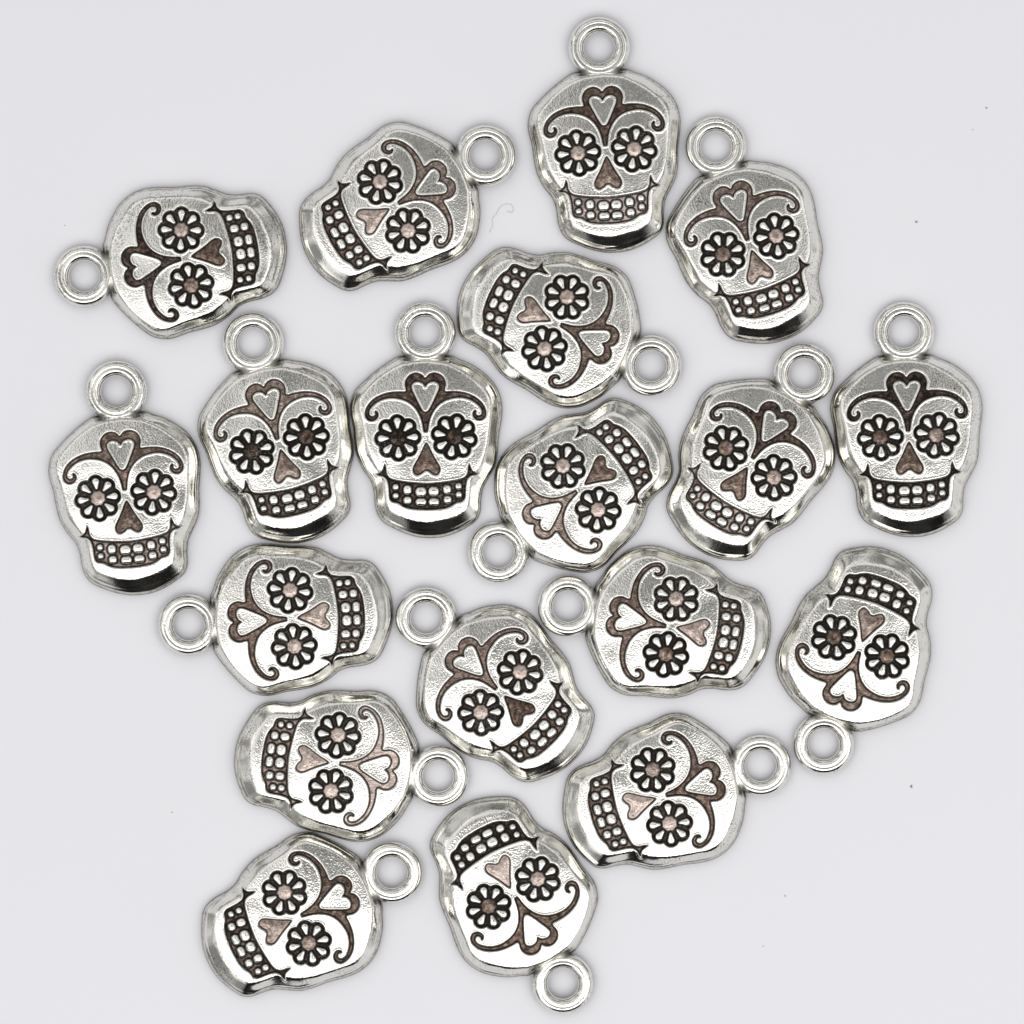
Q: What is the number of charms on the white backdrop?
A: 19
